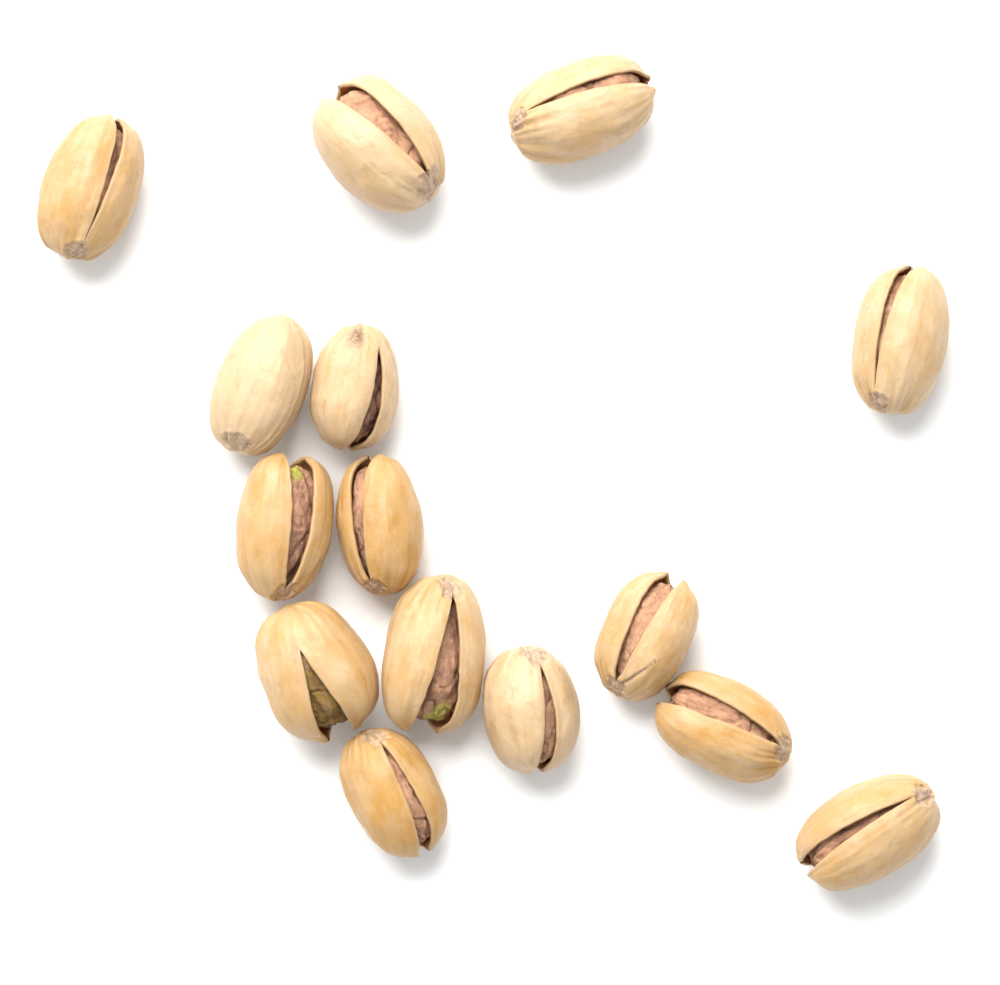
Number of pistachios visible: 15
